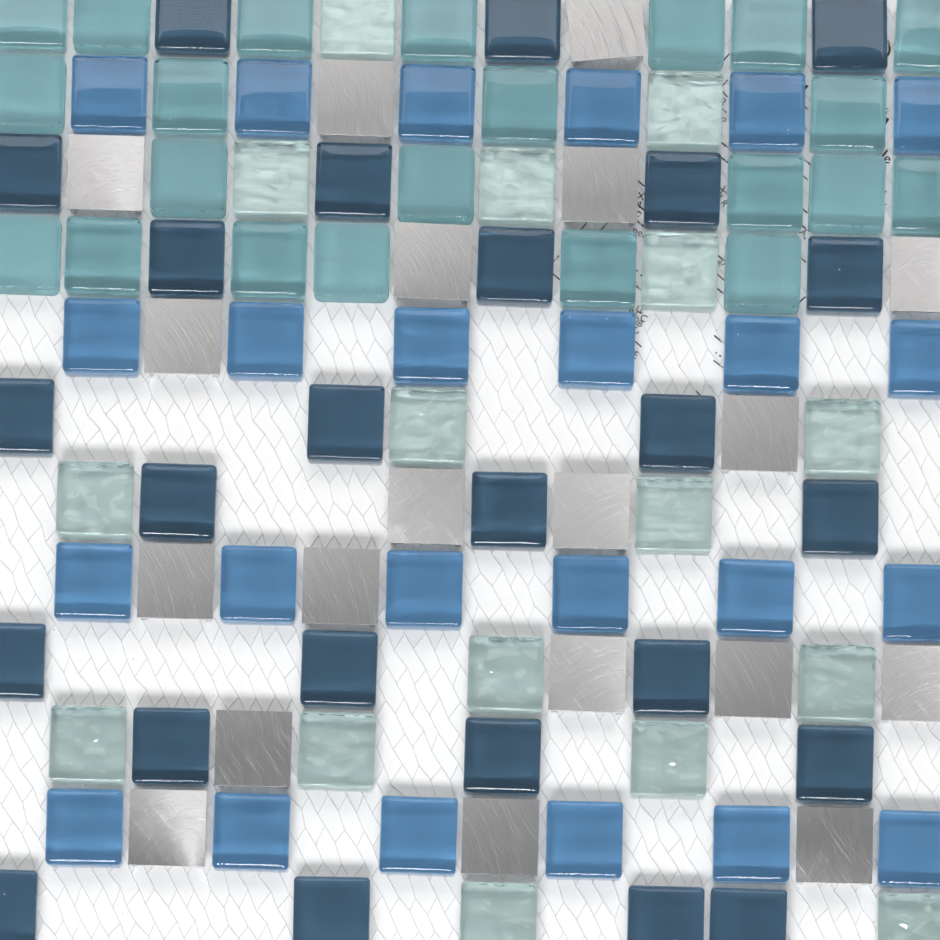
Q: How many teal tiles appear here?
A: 22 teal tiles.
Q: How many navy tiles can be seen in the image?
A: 25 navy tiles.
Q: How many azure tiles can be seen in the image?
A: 24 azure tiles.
